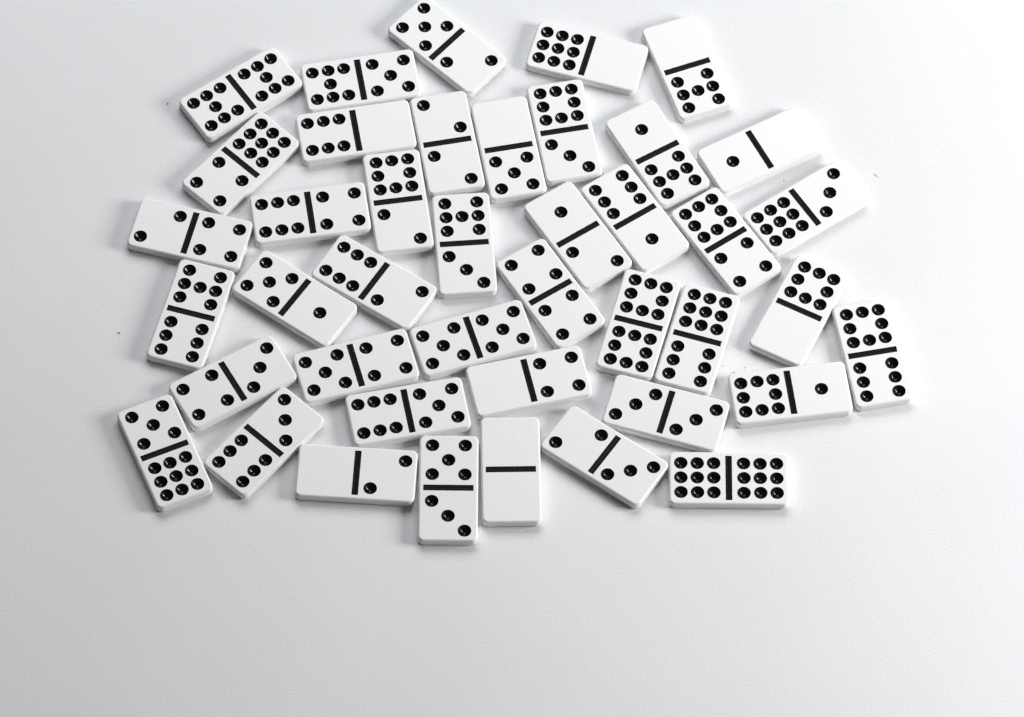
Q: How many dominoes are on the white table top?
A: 42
